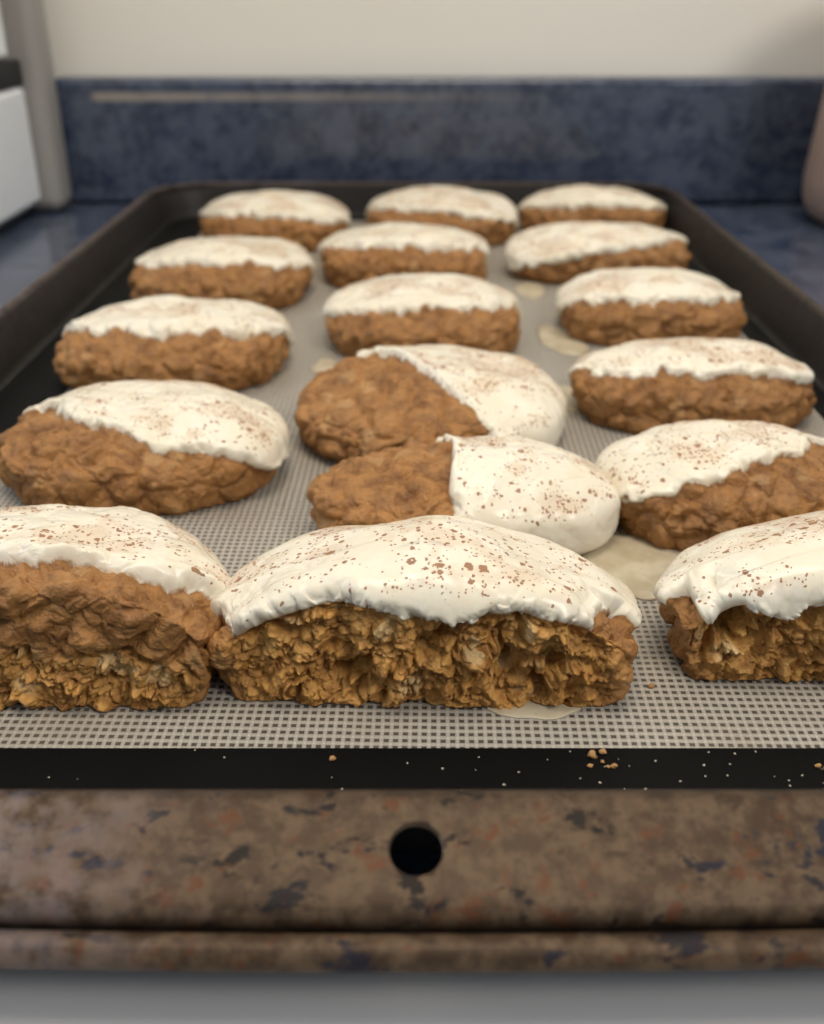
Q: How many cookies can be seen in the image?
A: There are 17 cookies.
